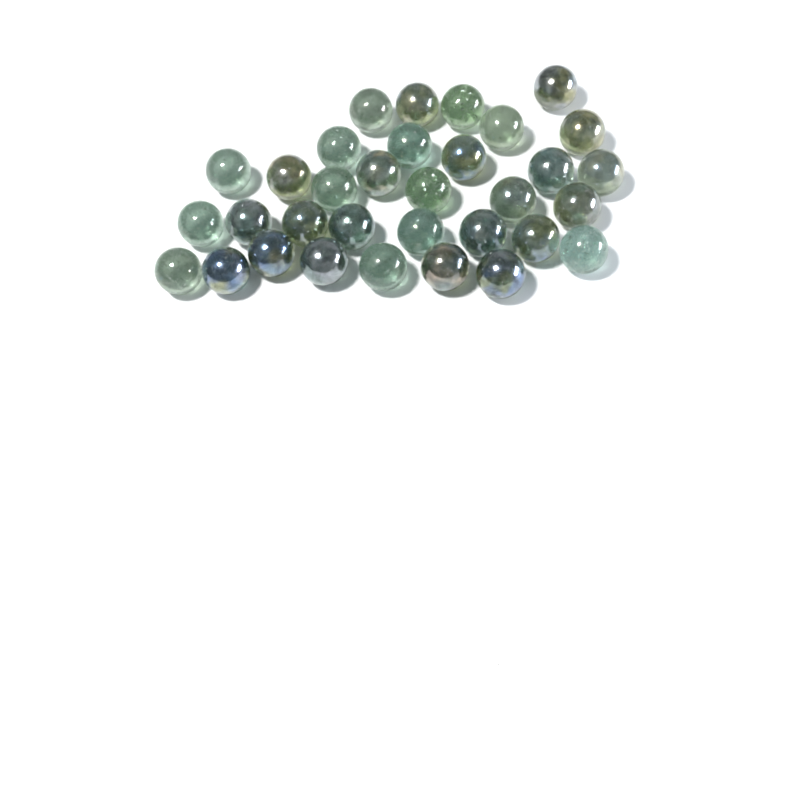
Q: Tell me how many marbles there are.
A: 33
